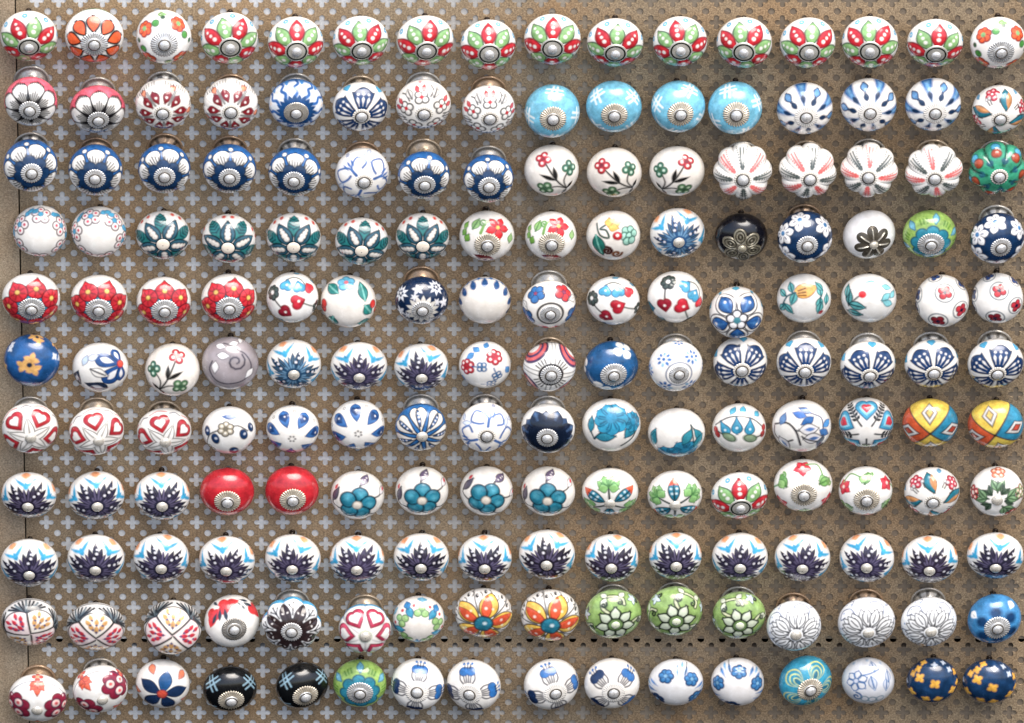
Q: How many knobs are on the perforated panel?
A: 176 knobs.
